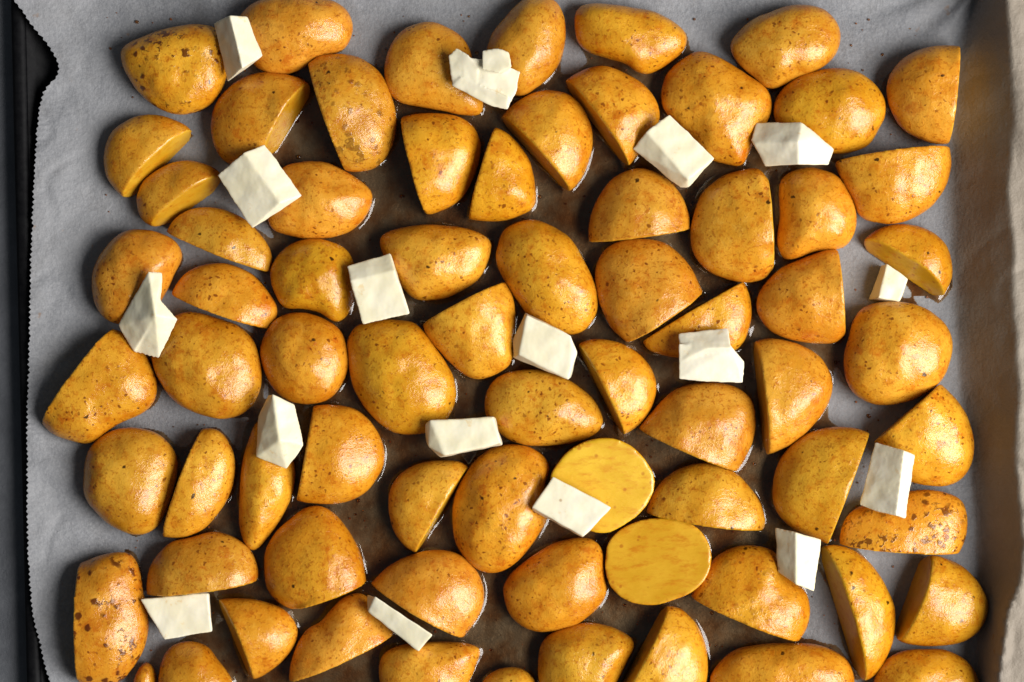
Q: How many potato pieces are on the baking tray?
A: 72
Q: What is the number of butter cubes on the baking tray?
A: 17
